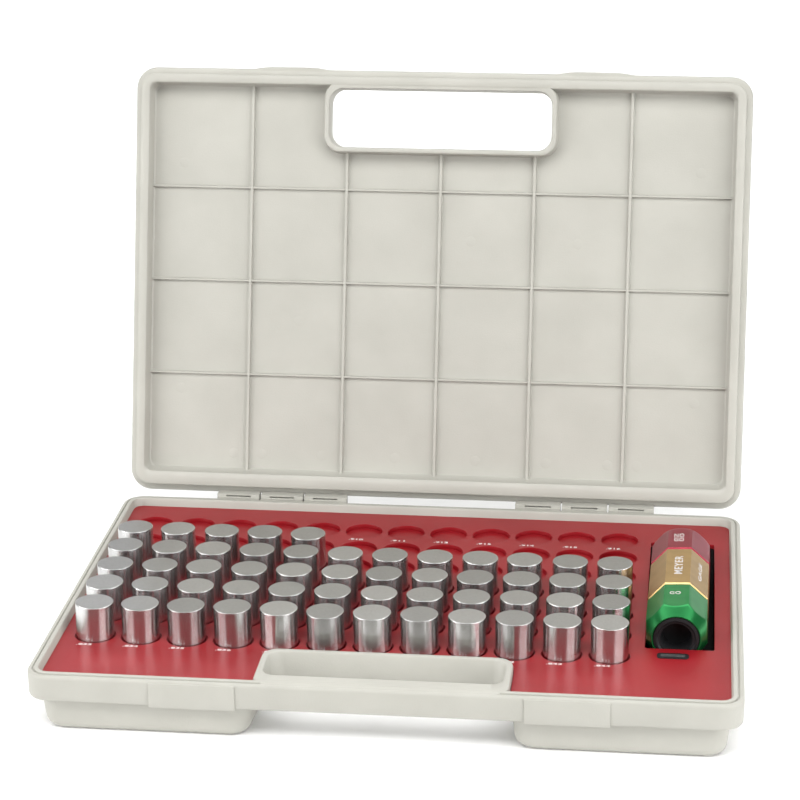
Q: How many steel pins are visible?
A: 53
